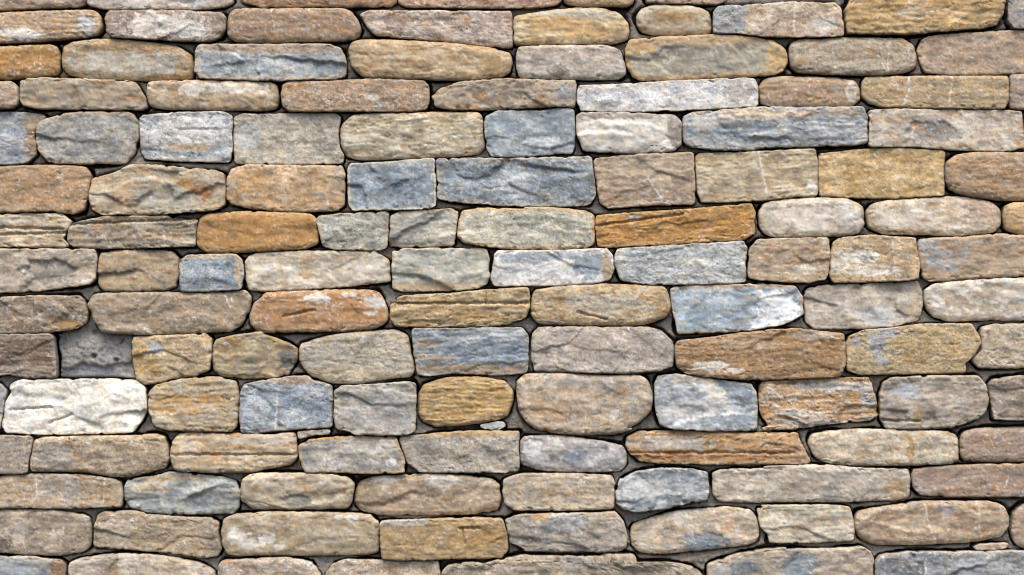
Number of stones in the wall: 134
